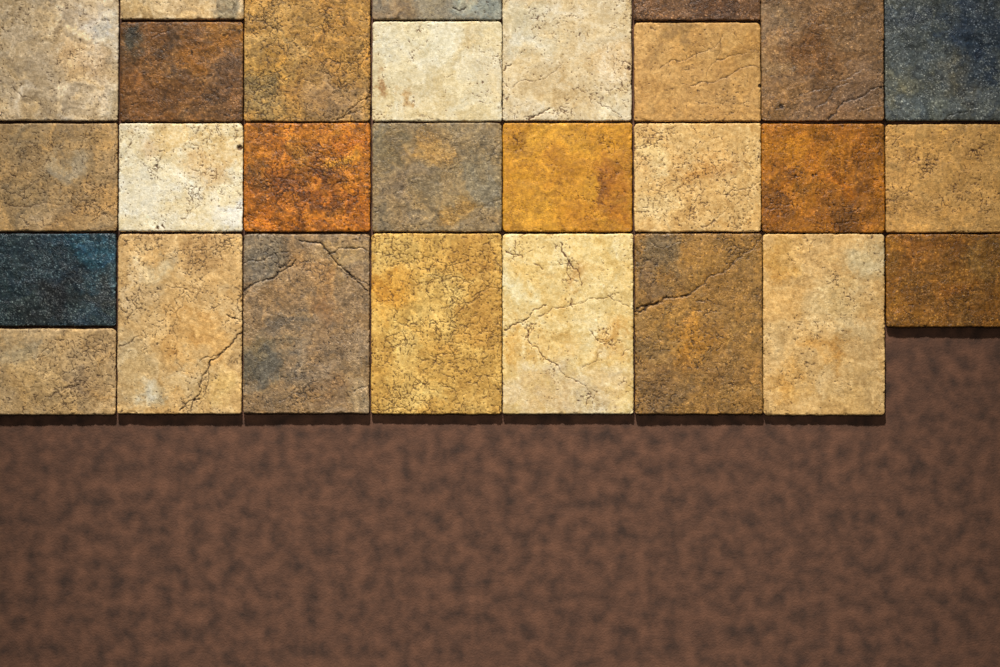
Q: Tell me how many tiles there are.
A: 28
